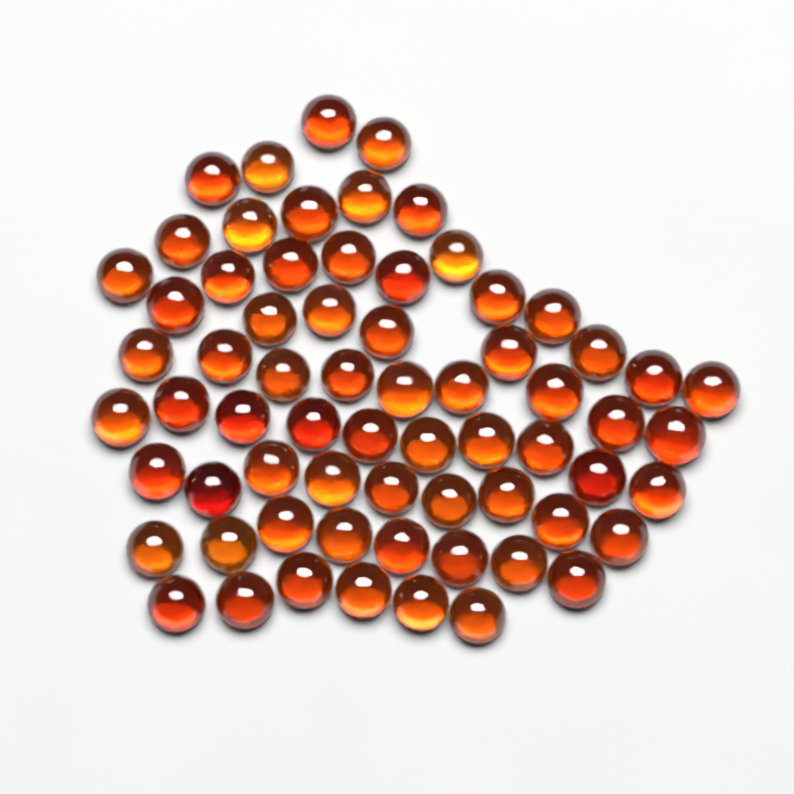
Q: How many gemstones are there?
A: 67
